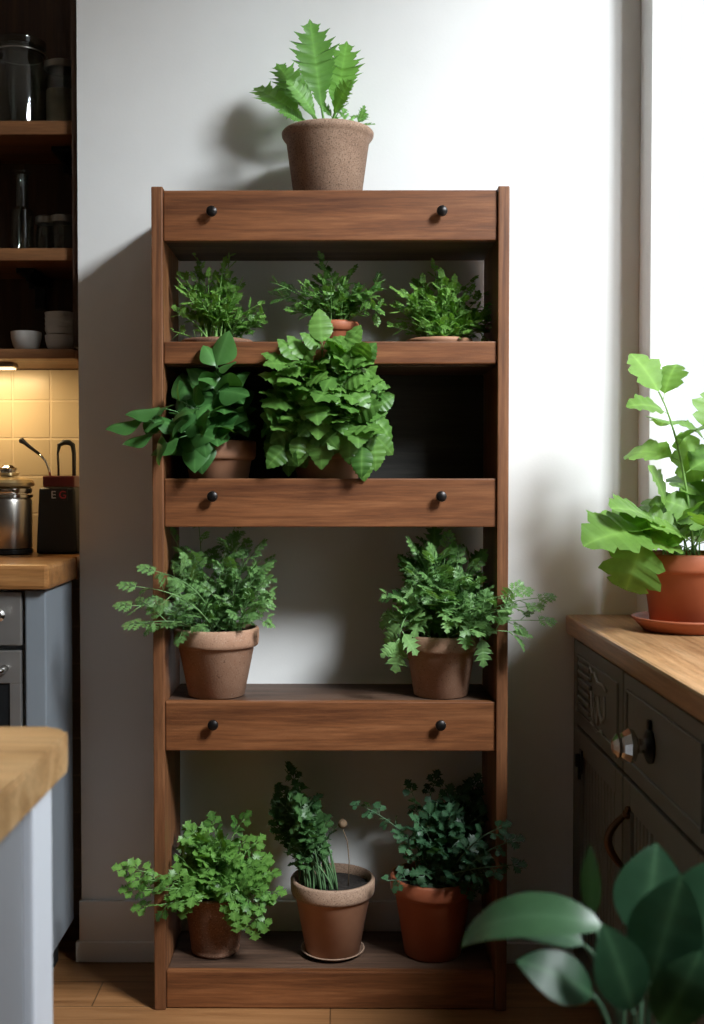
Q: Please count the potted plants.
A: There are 13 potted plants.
